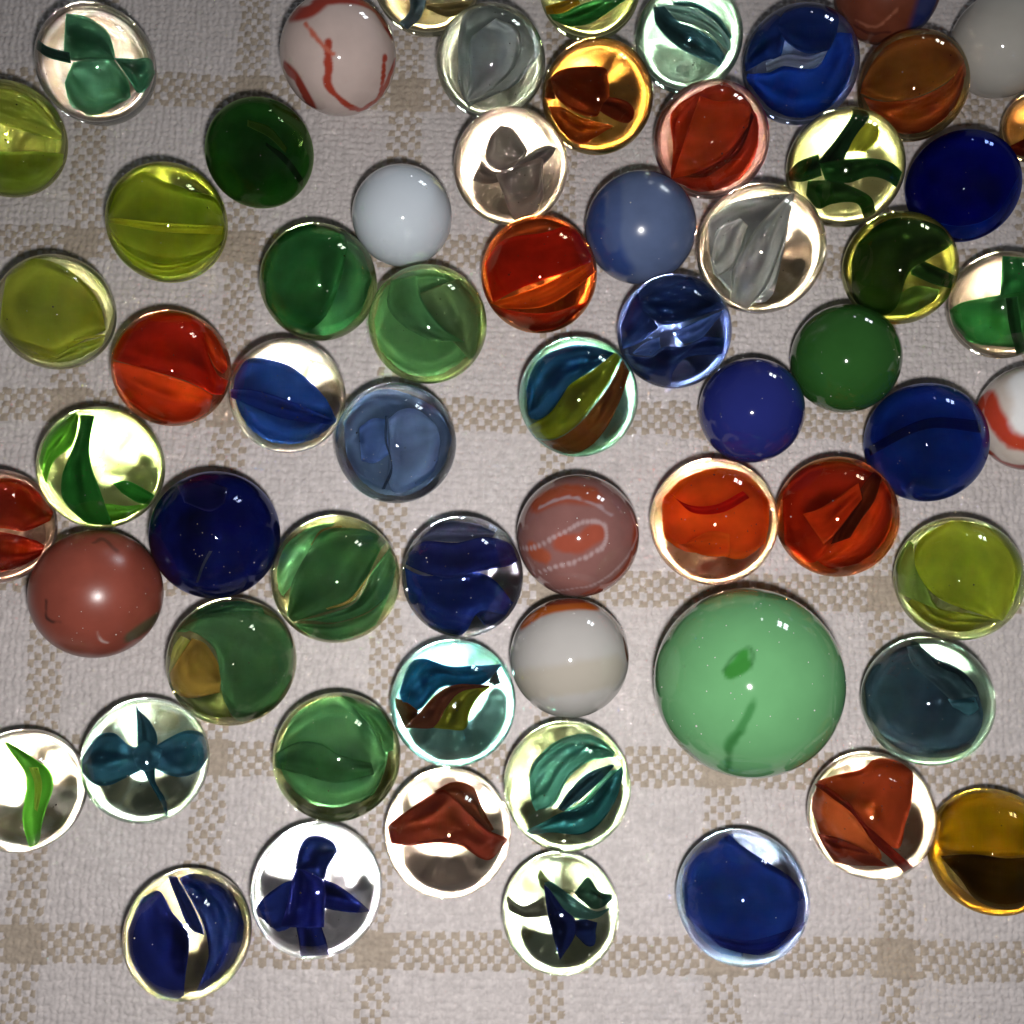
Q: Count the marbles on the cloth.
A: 63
